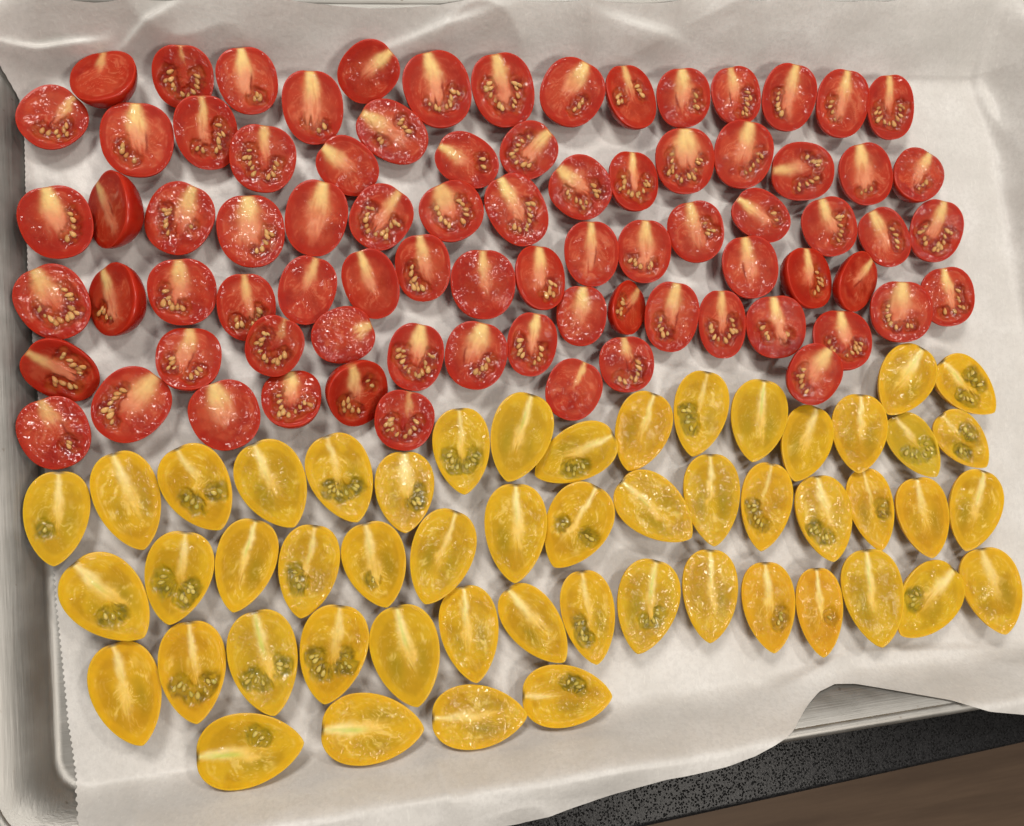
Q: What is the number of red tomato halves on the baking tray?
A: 80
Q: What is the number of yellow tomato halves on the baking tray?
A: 52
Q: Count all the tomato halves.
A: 132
